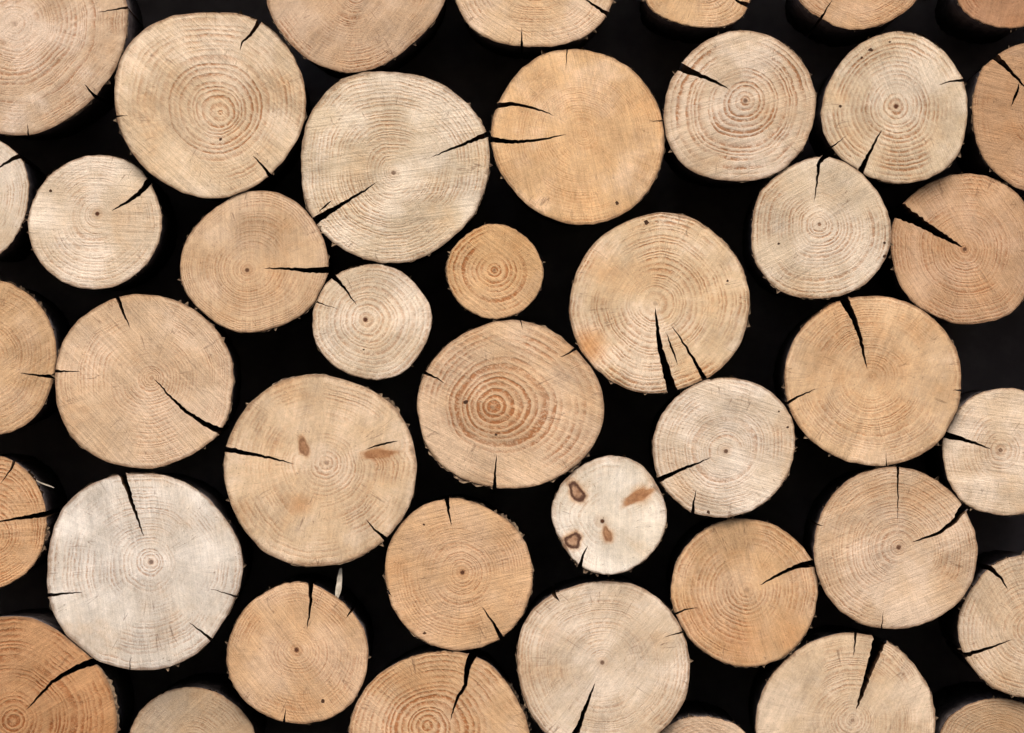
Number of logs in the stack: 42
